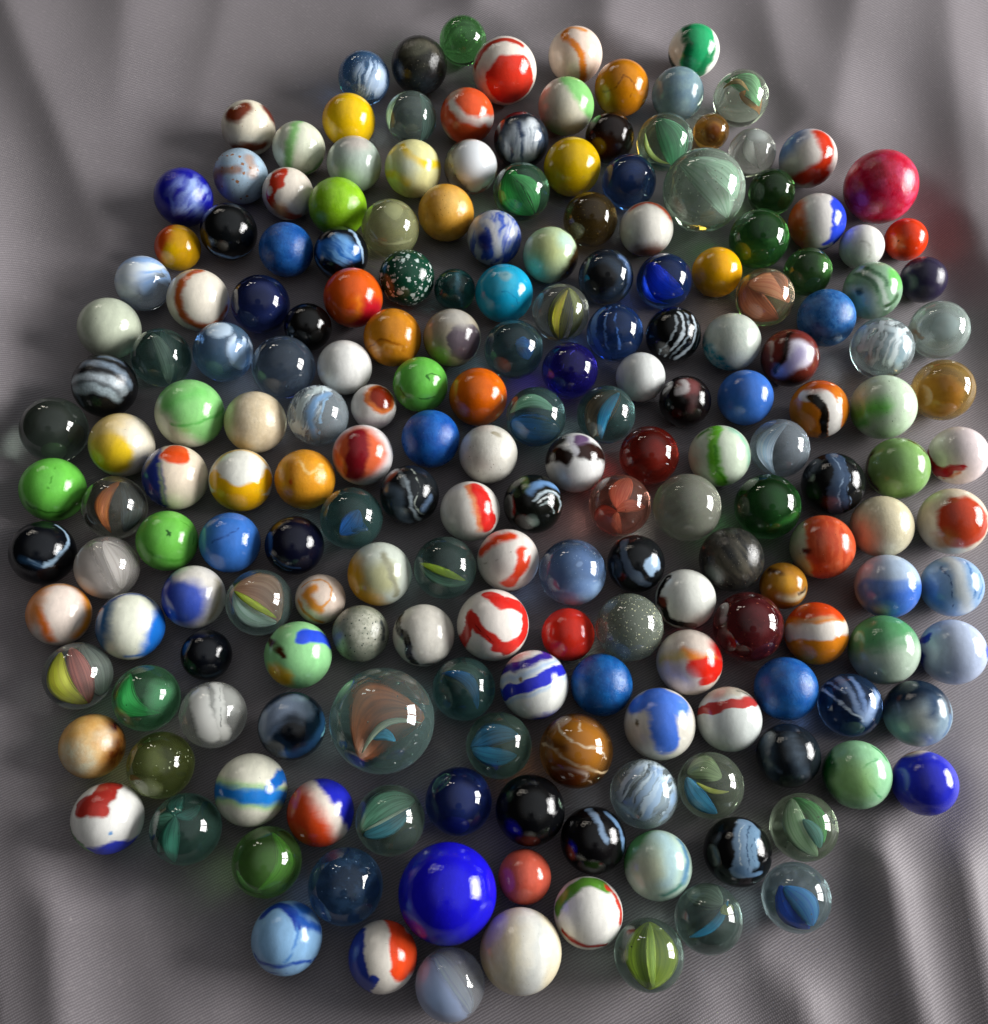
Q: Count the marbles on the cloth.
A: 199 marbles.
